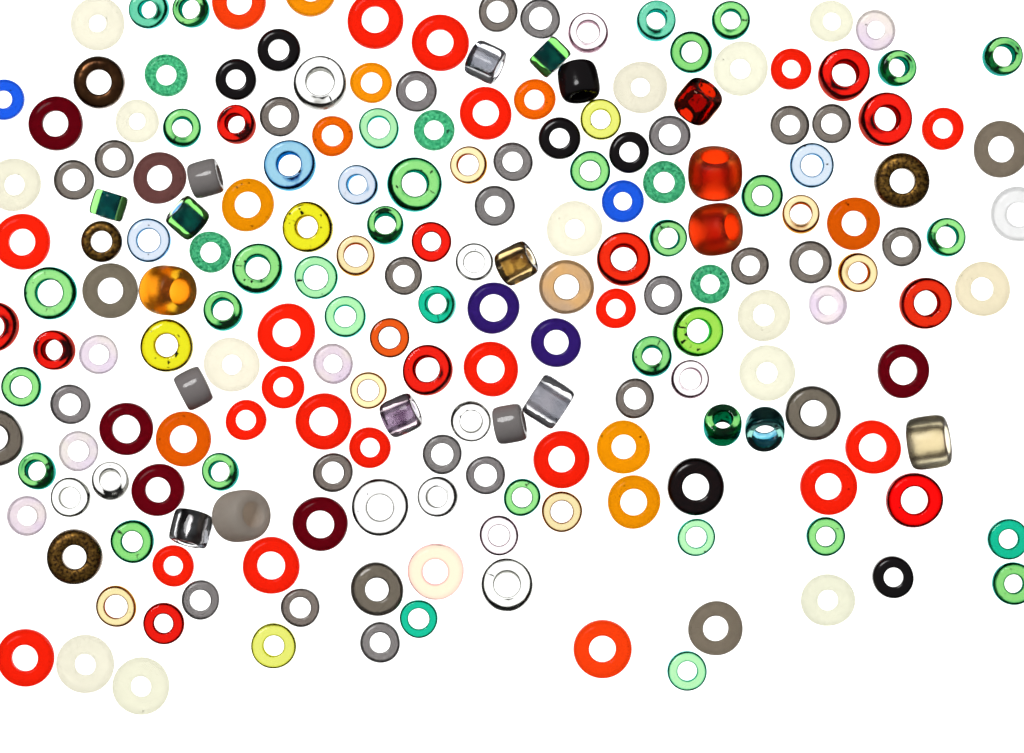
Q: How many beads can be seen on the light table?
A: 200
